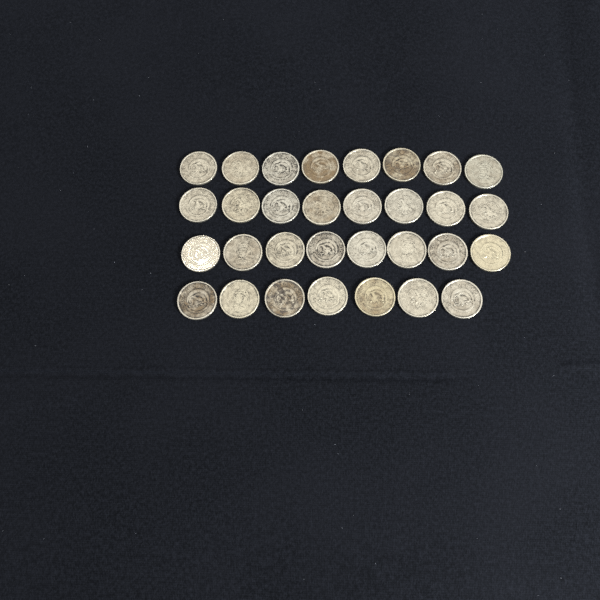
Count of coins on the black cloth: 31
